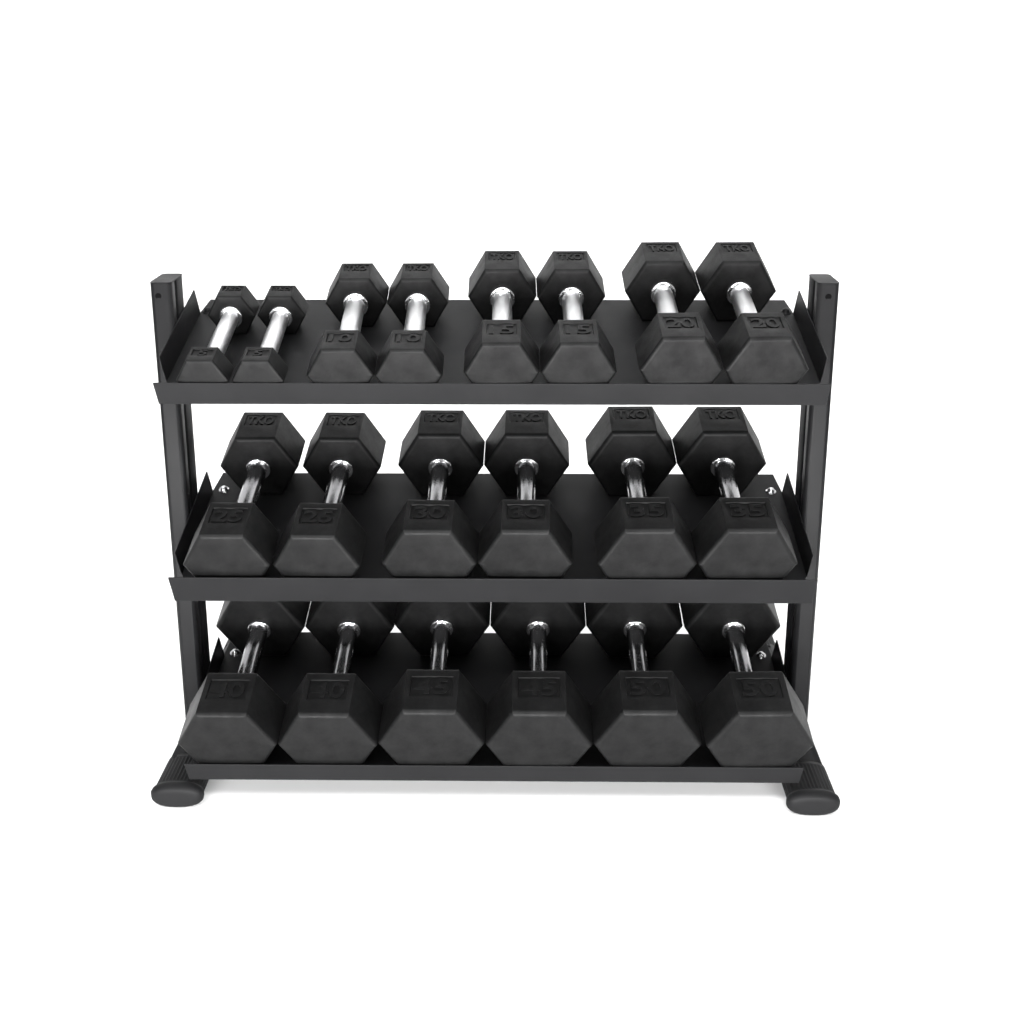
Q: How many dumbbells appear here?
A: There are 20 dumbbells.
